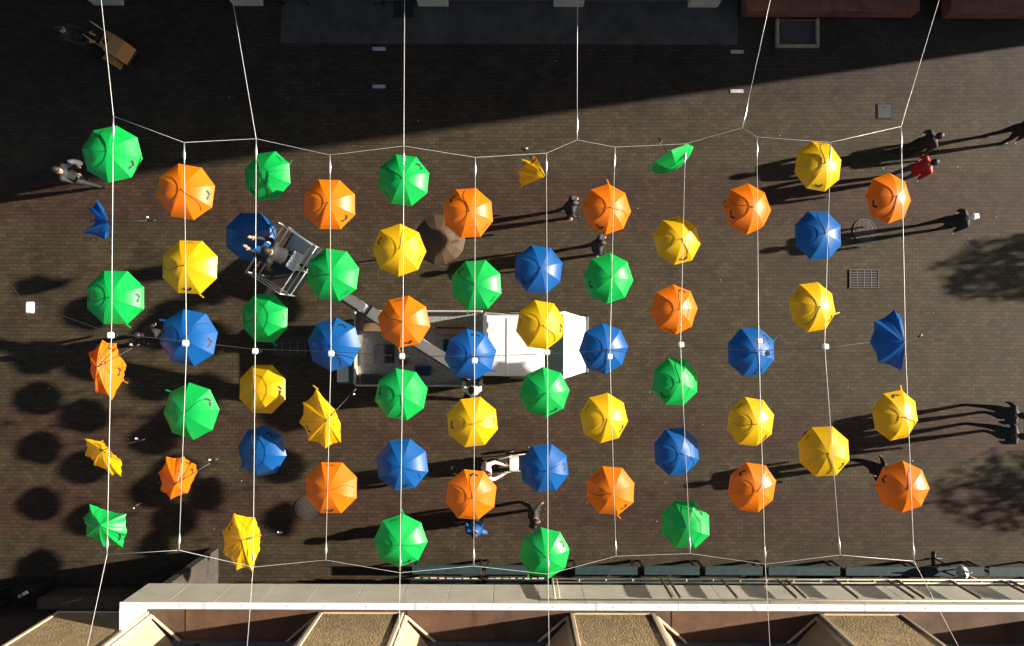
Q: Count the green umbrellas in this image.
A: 17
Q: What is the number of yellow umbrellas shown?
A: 16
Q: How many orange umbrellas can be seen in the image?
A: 15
